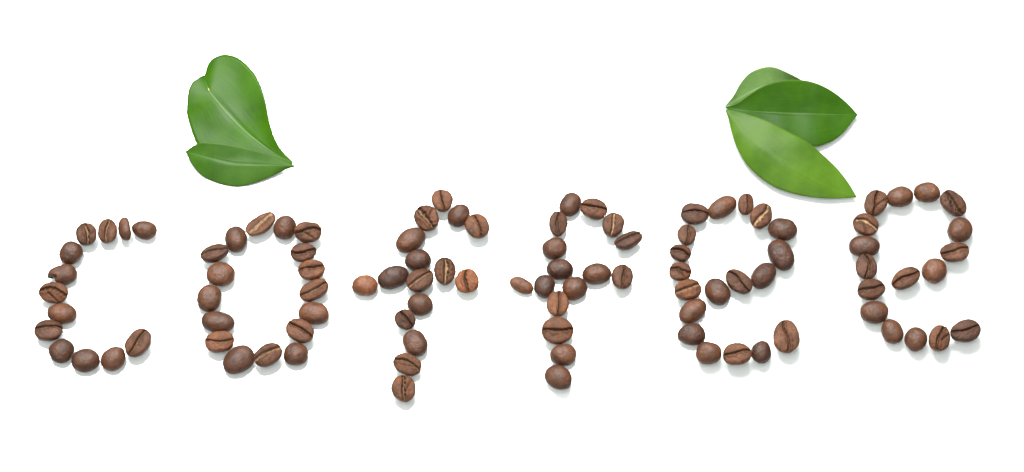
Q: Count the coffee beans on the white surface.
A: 98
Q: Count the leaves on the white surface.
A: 5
